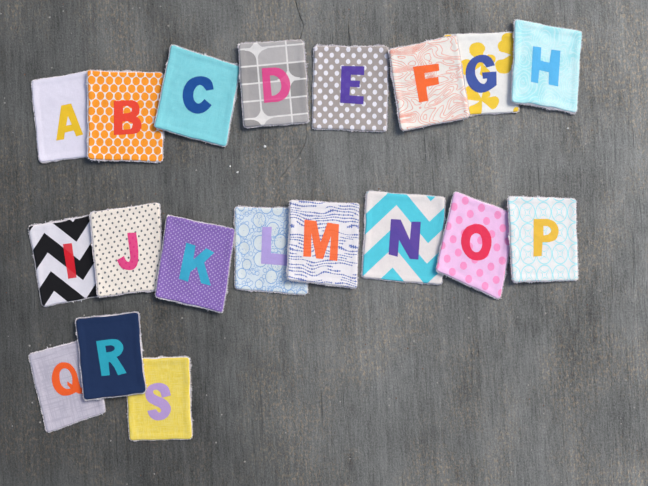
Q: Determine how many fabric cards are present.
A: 19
